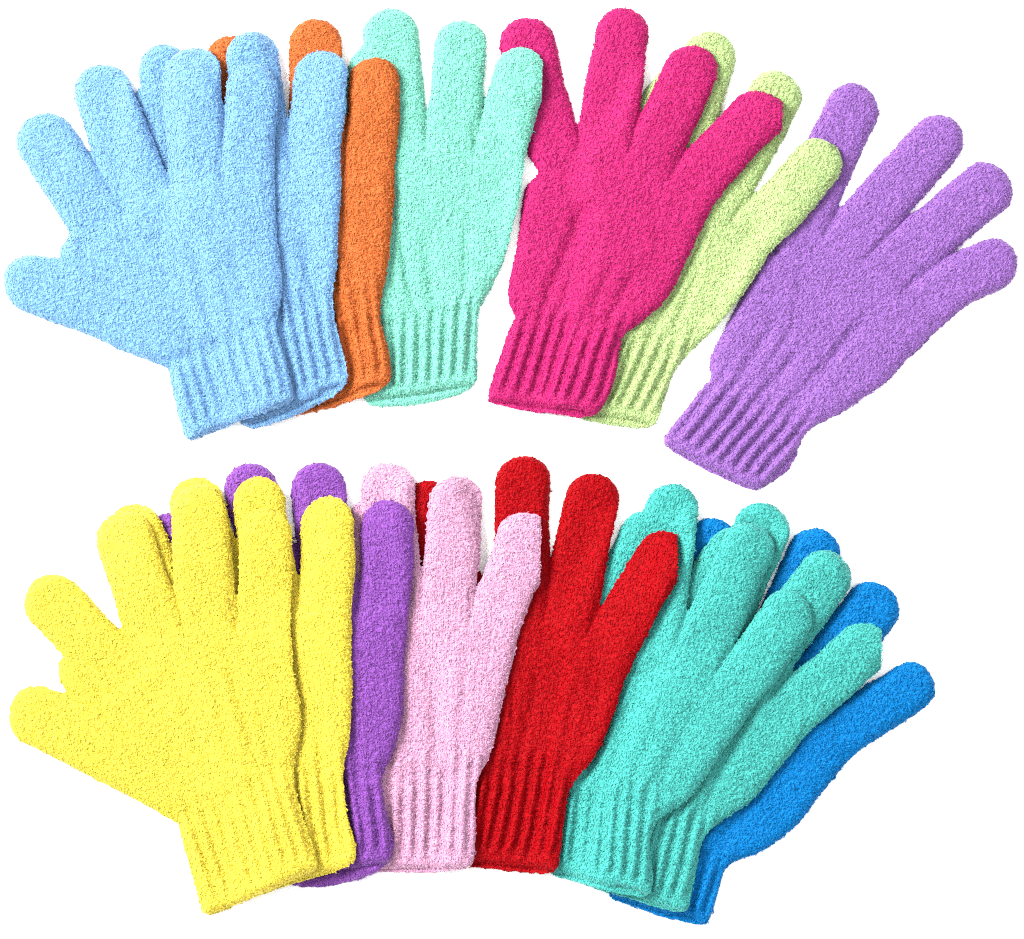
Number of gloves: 15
